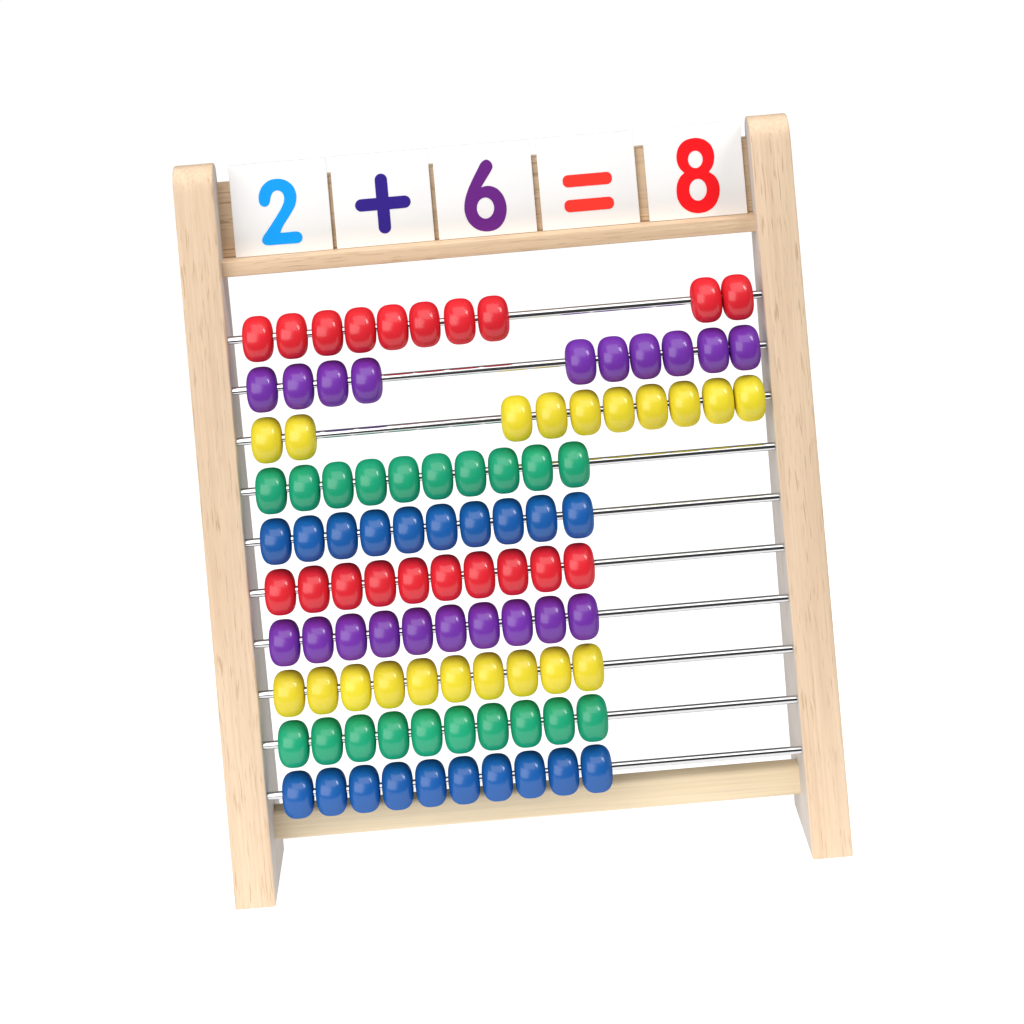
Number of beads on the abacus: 100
